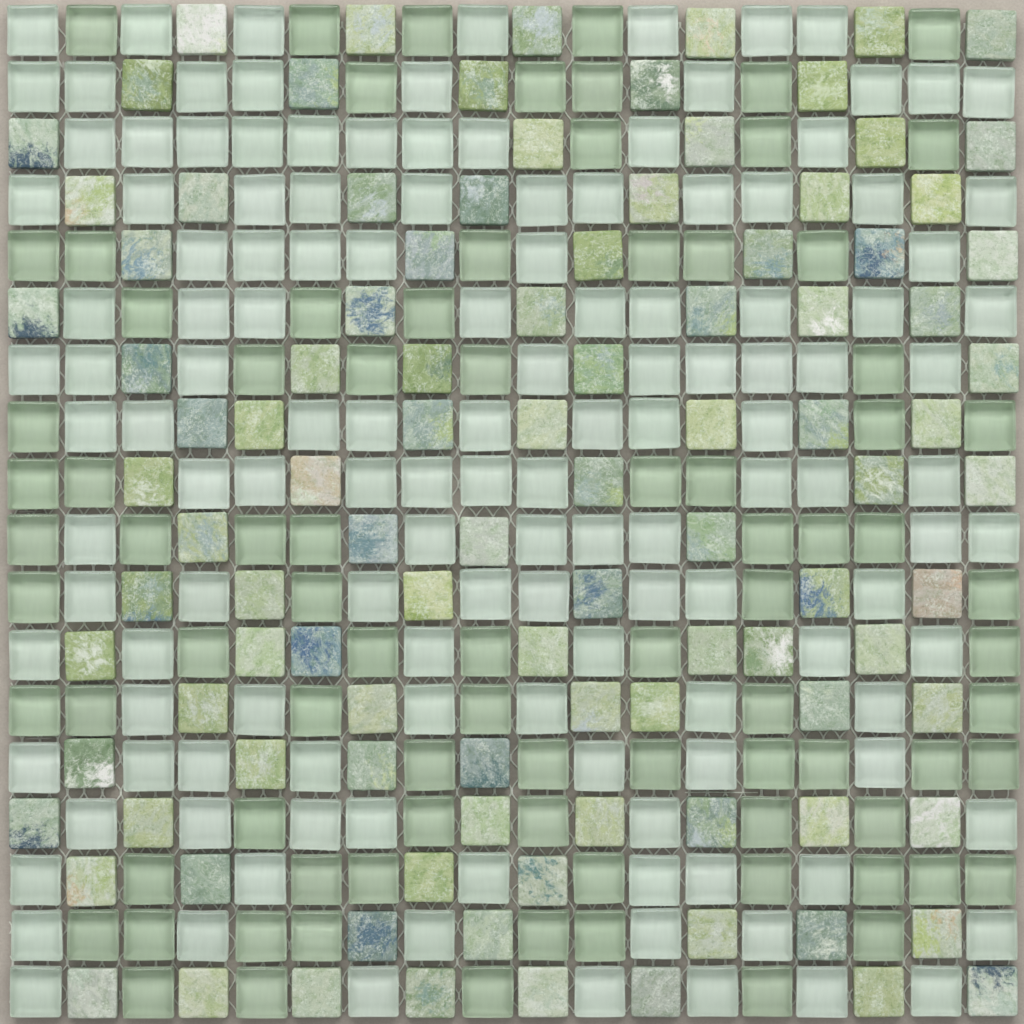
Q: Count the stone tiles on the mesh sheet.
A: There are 103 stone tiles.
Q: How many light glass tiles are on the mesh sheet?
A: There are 136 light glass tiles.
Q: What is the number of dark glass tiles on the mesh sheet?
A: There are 85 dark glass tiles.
